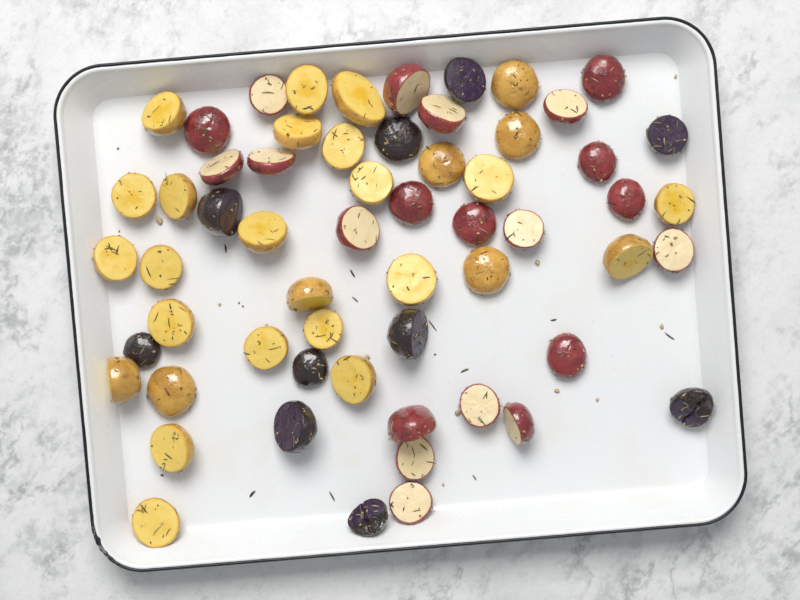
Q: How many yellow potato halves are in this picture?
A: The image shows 28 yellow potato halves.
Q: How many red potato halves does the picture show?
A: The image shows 21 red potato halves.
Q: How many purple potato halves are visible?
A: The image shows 10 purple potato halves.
